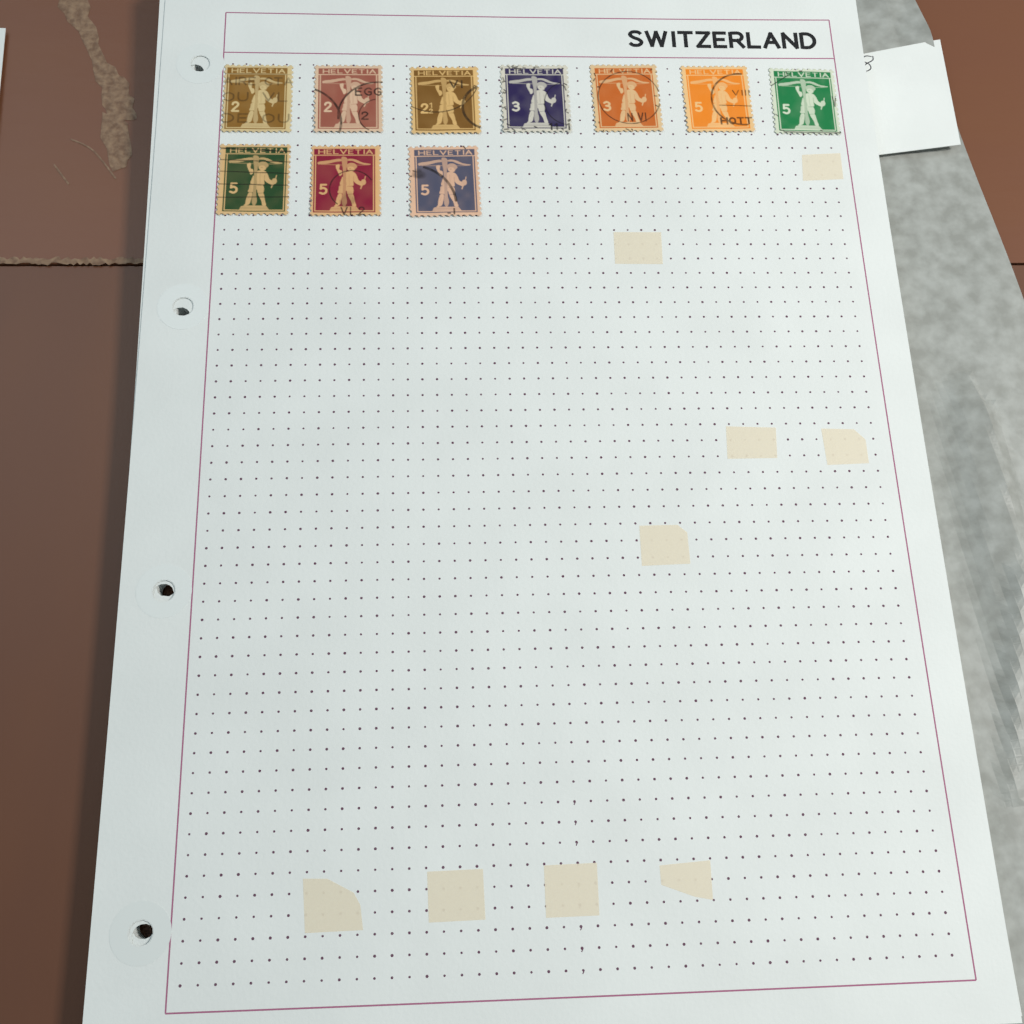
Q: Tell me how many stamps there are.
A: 10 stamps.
